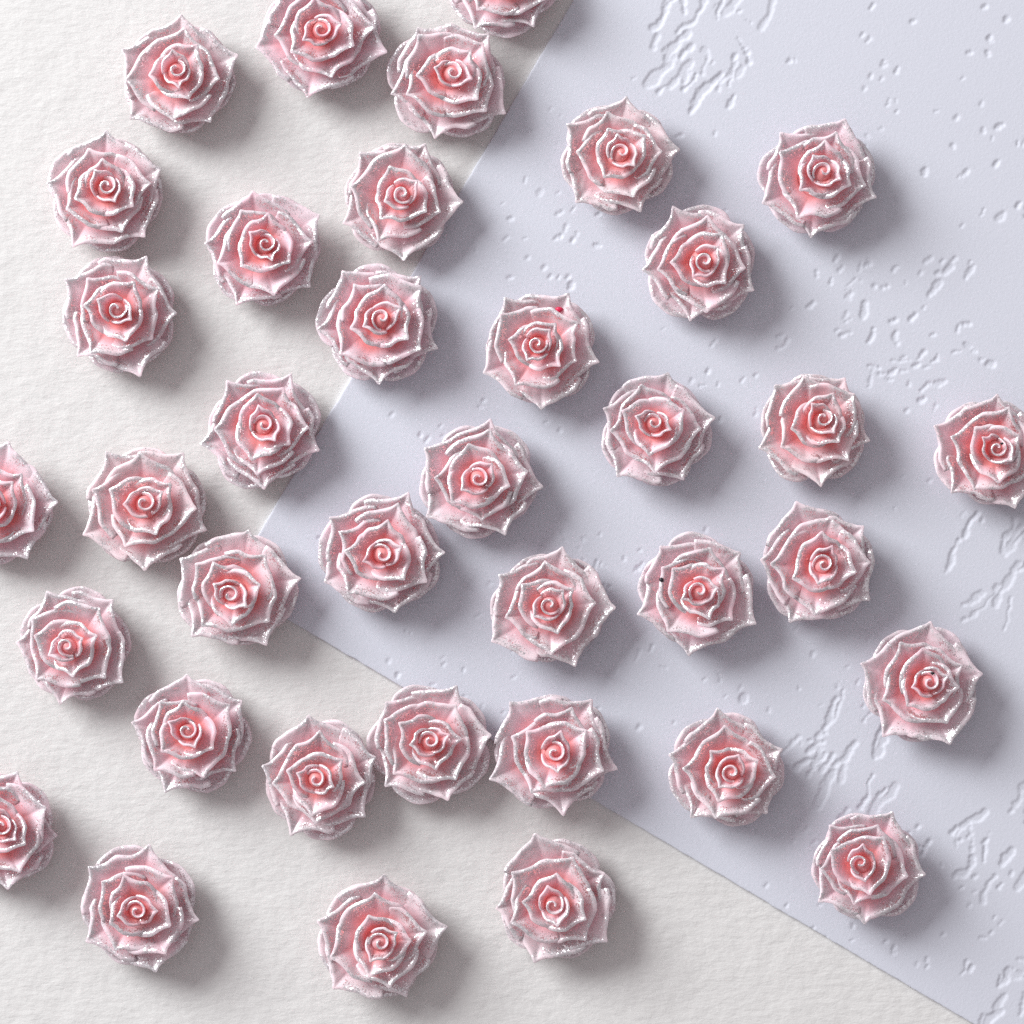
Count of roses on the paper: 37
